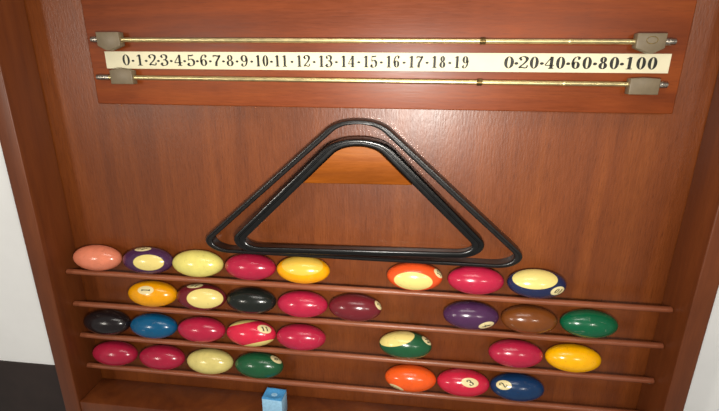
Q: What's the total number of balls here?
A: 31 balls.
